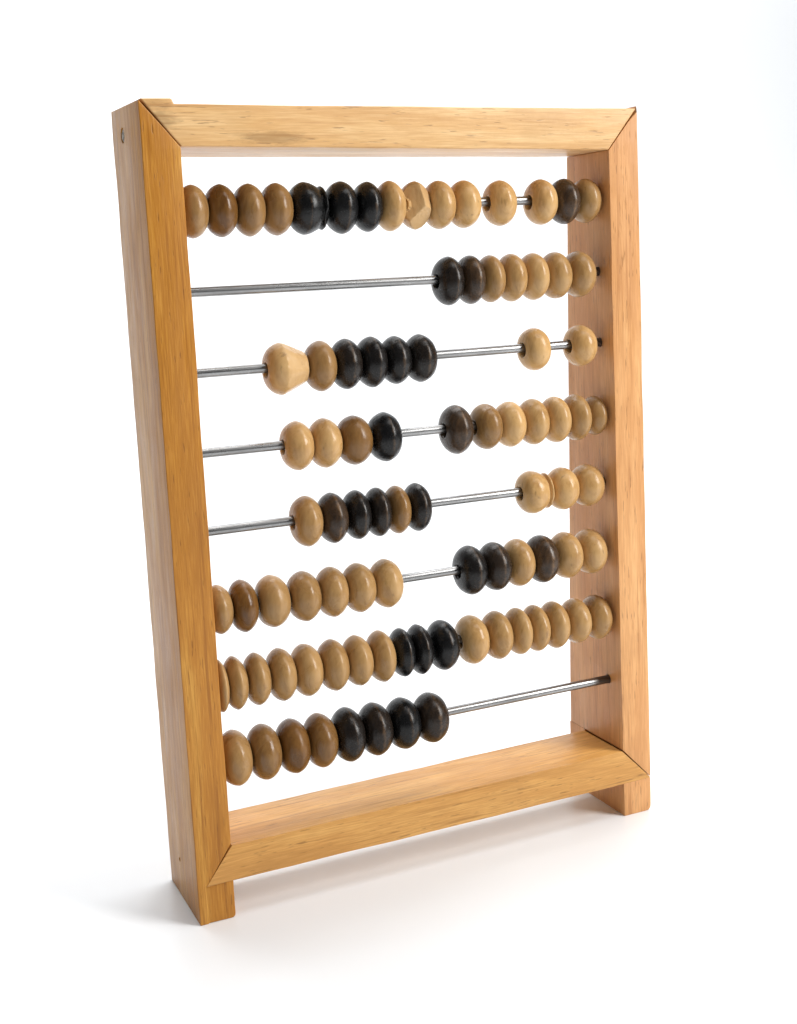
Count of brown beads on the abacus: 63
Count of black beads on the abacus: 26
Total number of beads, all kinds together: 89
